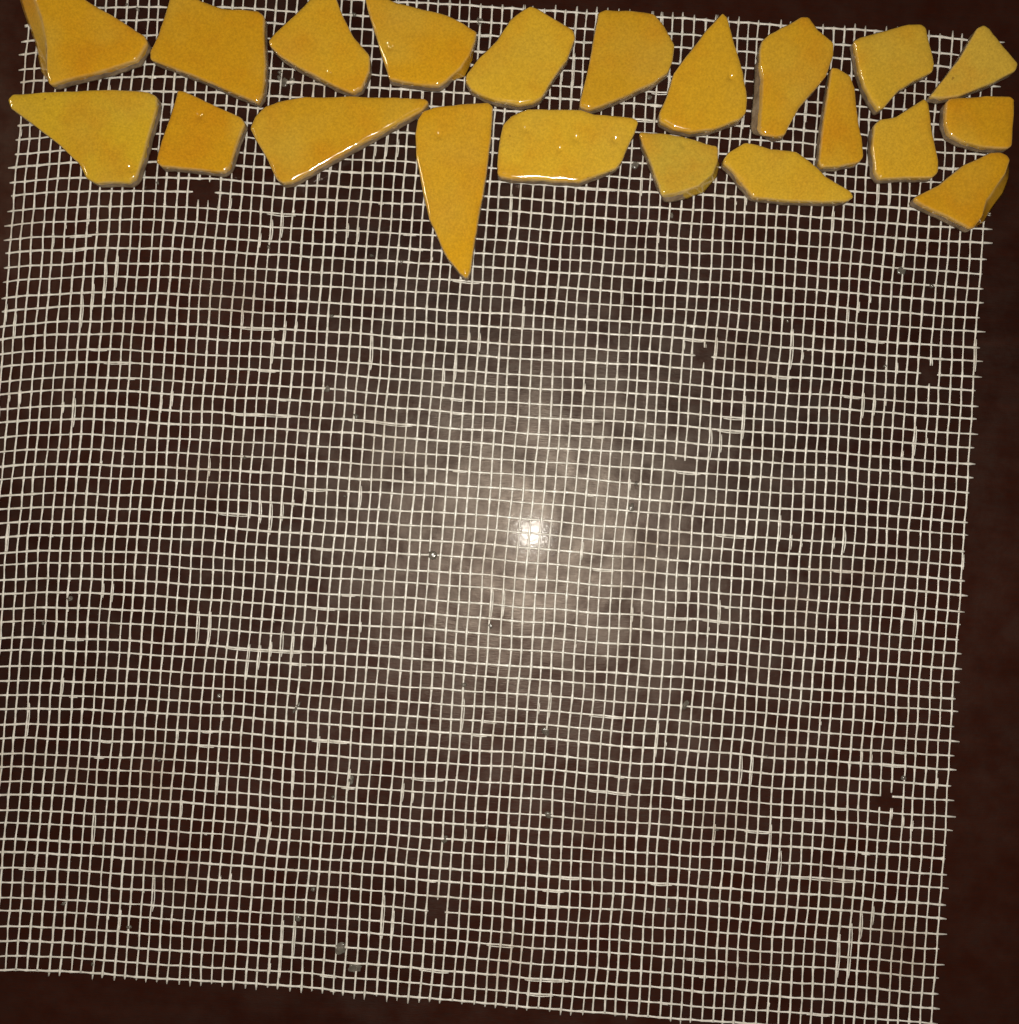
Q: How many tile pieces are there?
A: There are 21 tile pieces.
